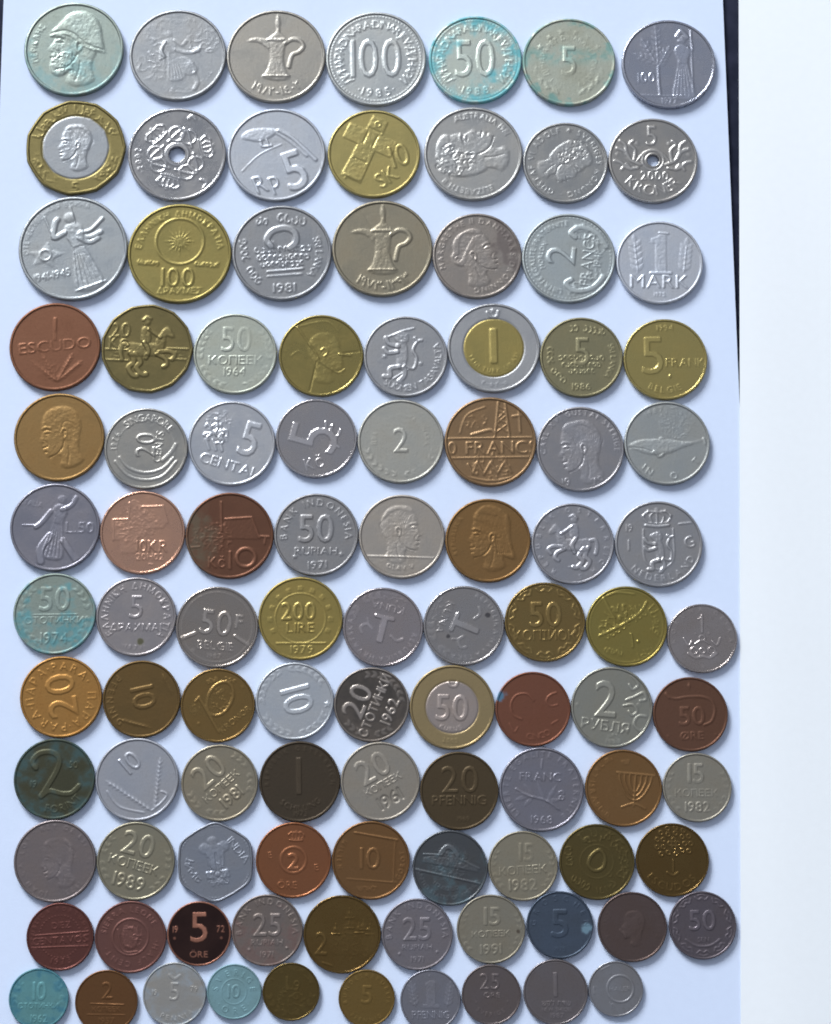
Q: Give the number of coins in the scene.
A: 101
